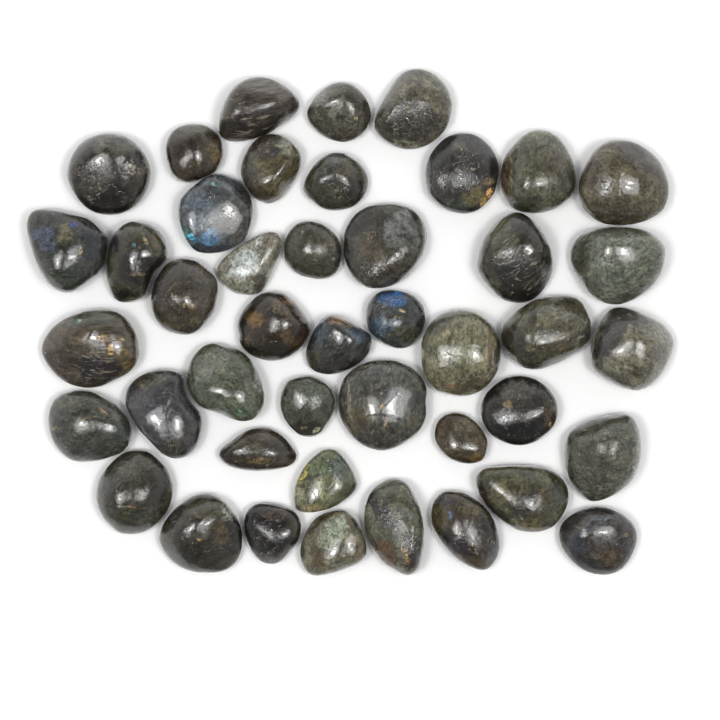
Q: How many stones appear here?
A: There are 44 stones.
